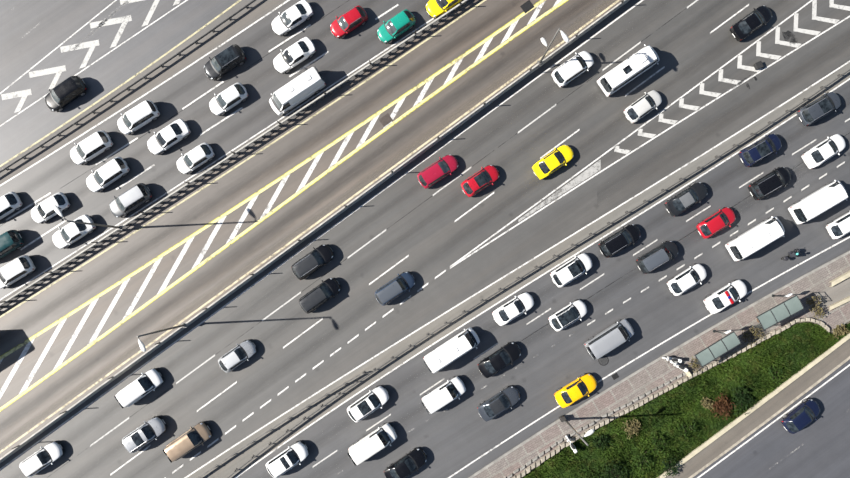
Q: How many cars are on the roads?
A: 52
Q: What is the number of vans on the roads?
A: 10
